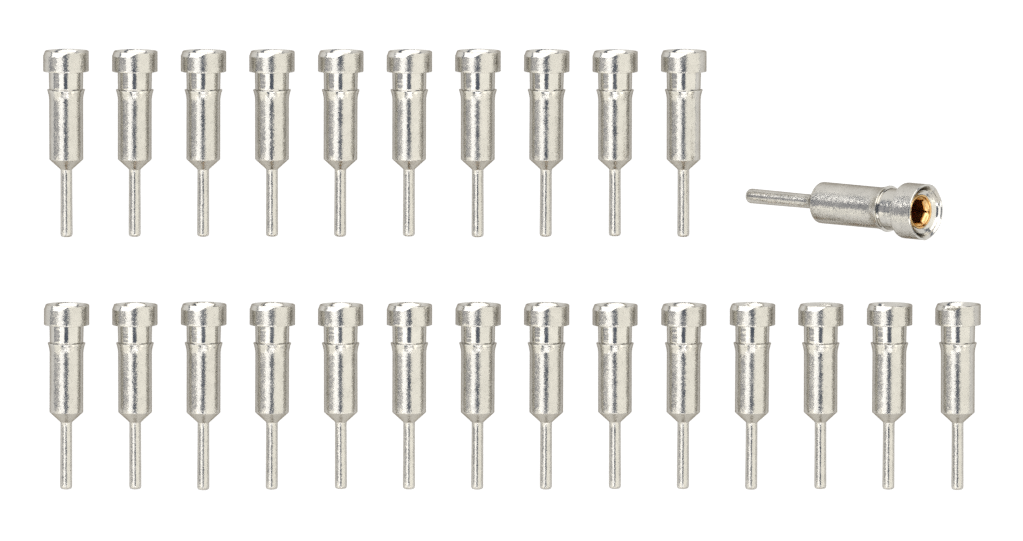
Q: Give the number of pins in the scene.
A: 25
